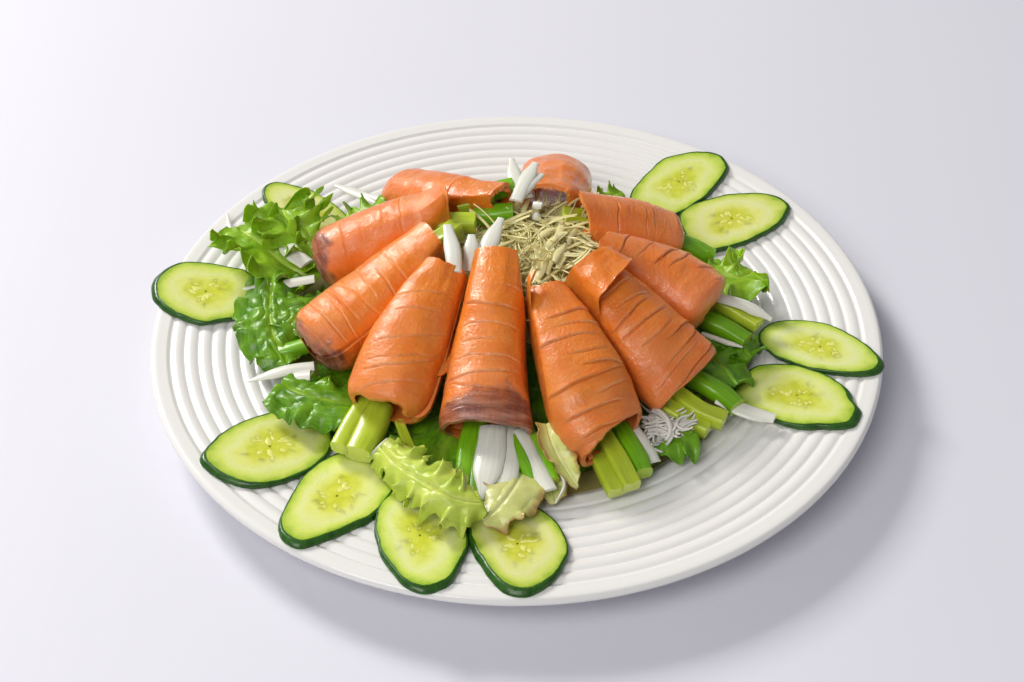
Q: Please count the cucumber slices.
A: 10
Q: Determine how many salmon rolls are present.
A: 10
